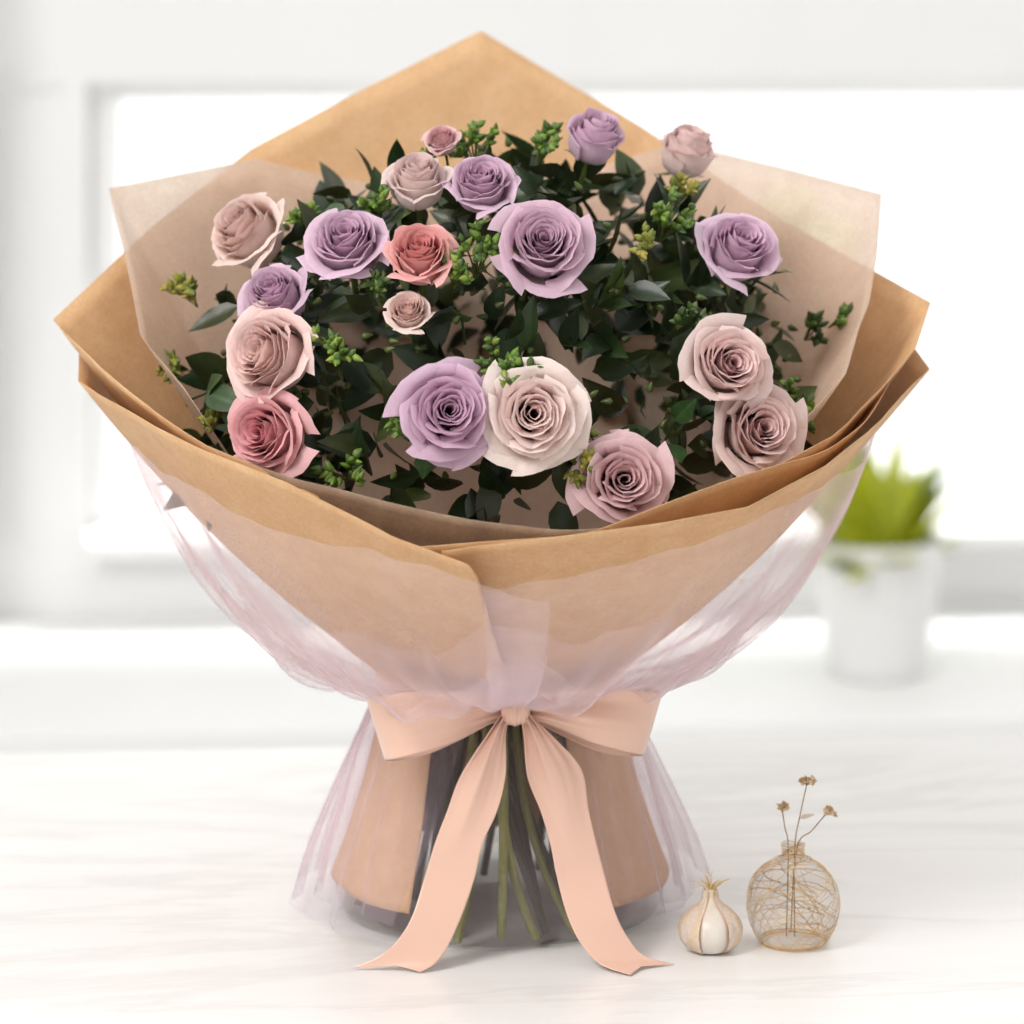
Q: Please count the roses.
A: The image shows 19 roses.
